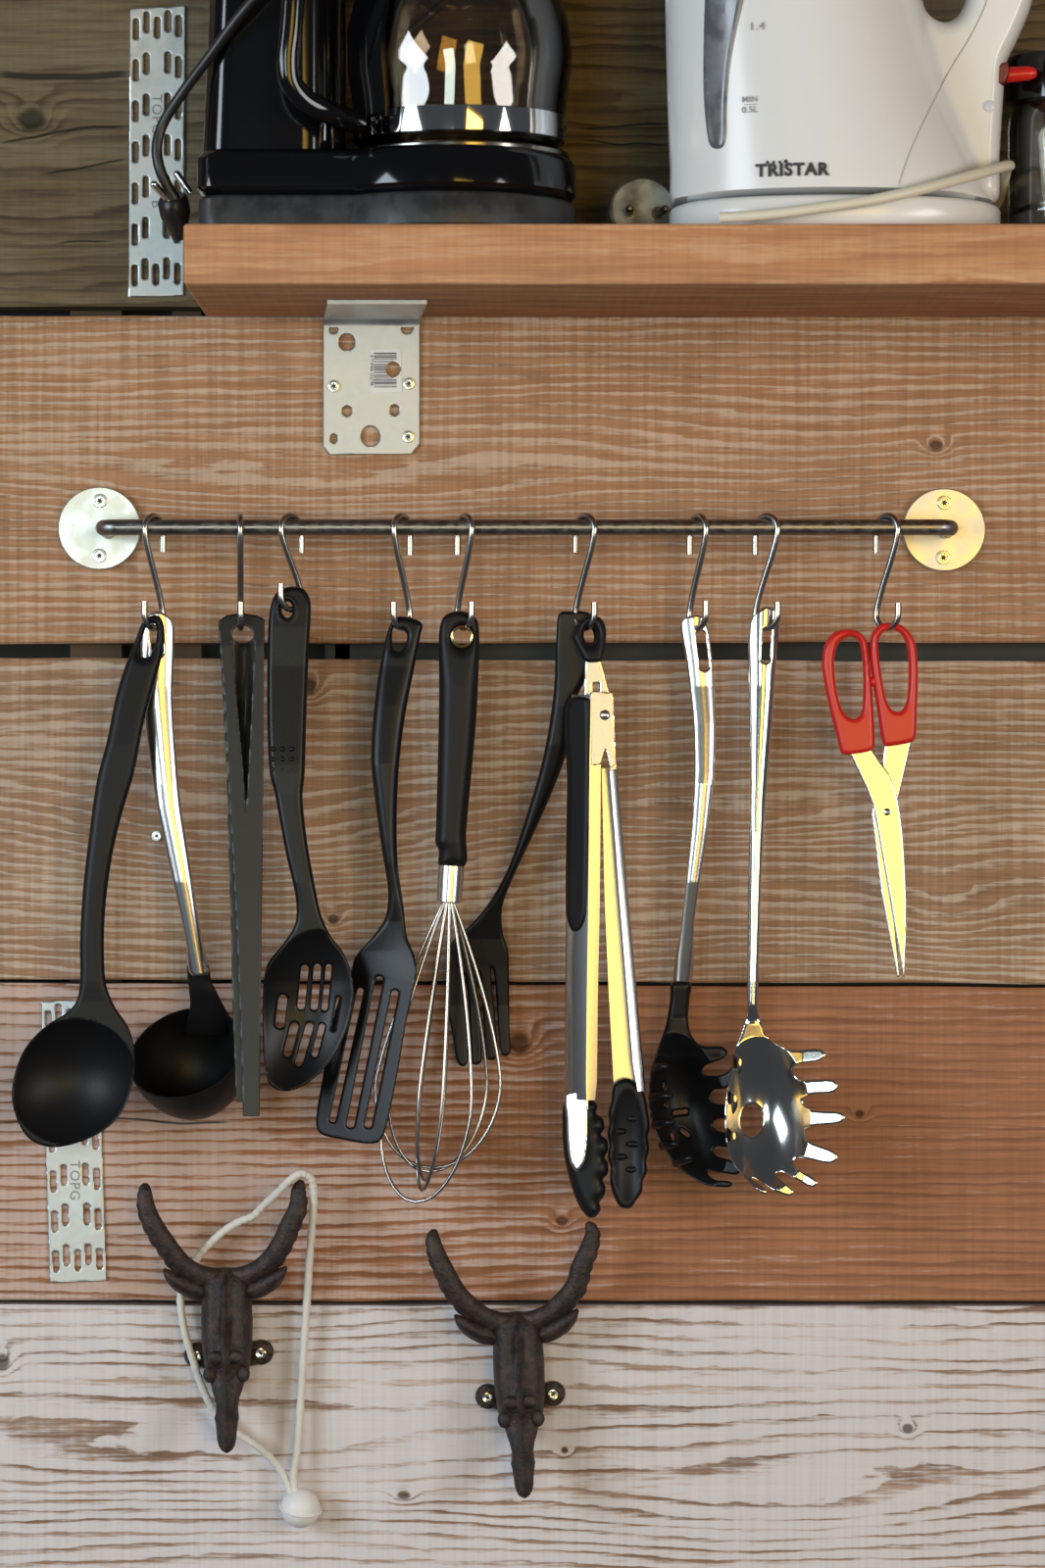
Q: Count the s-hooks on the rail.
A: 9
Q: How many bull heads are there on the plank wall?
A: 2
